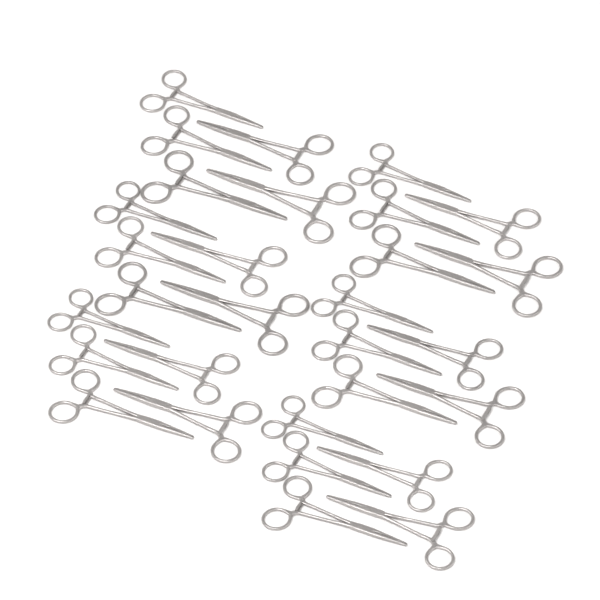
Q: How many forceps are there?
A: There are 30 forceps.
